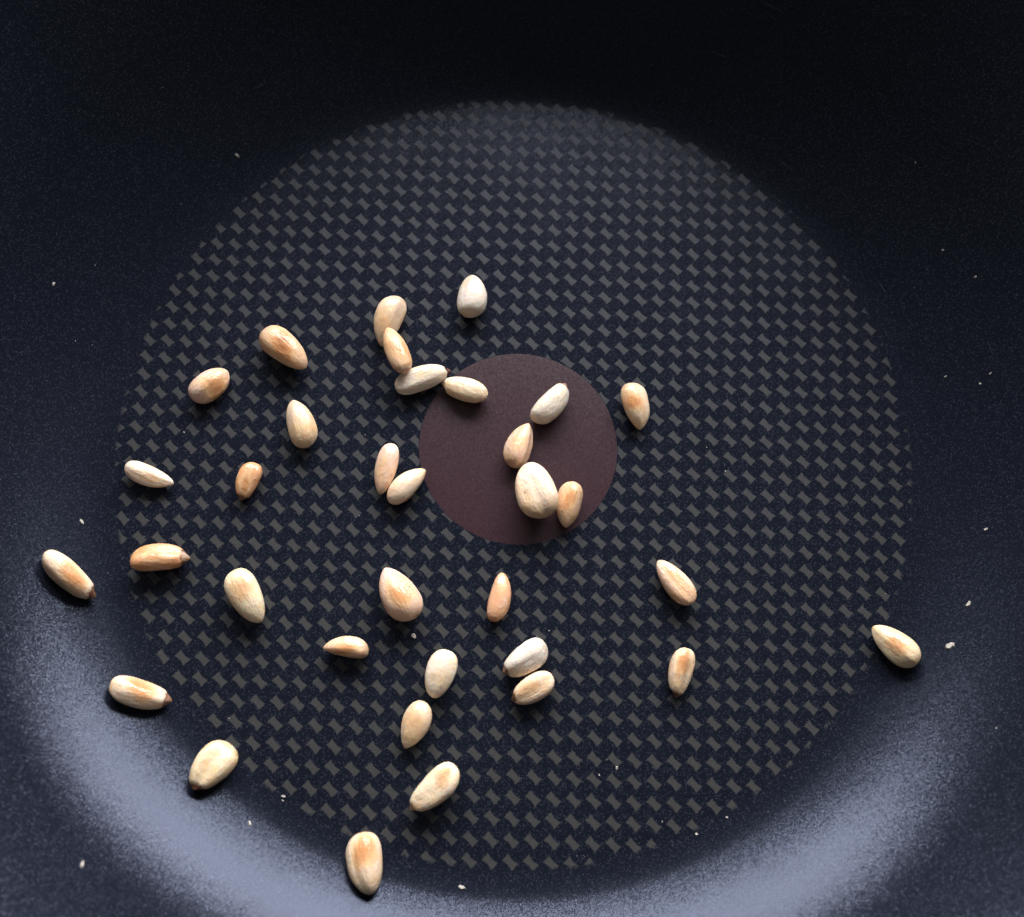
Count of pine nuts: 34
